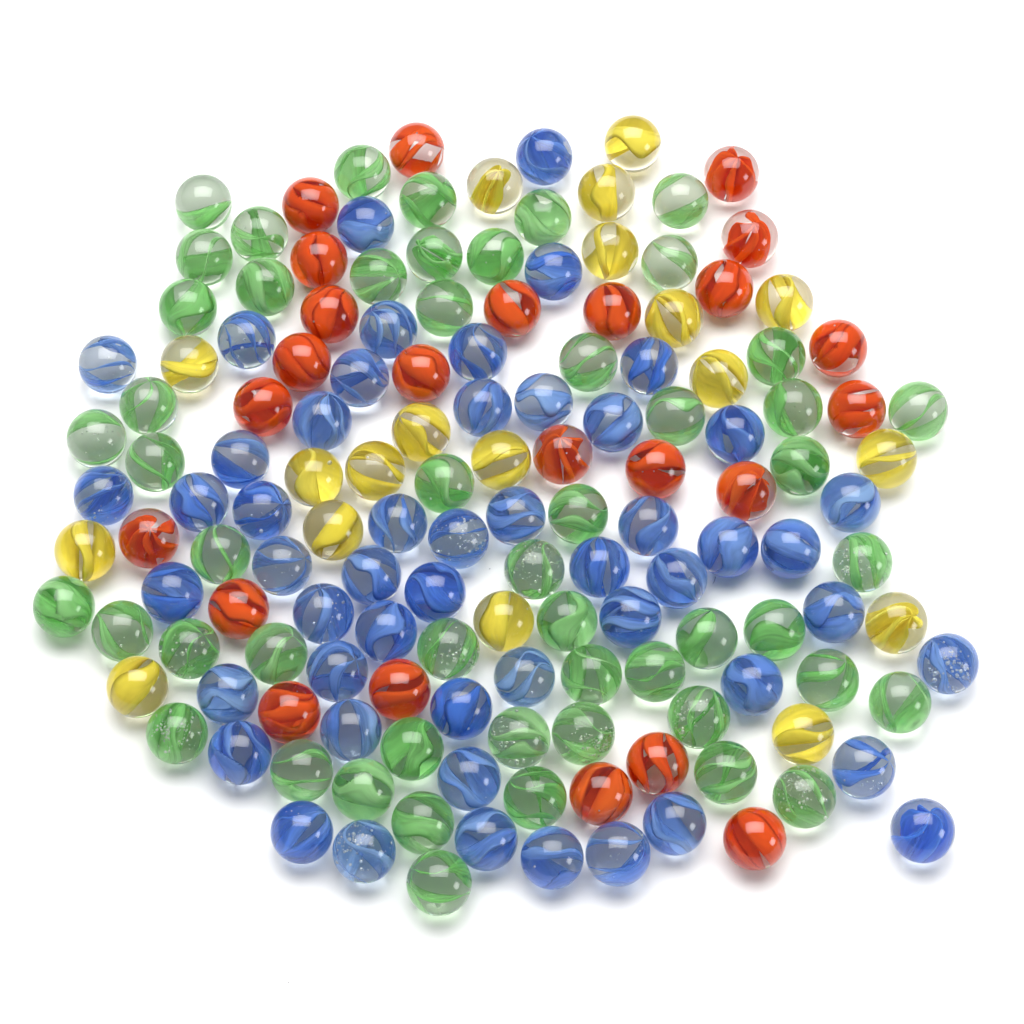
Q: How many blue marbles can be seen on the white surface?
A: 52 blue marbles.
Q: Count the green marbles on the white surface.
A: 52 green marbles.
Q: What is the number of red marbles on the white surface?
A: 24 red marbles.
